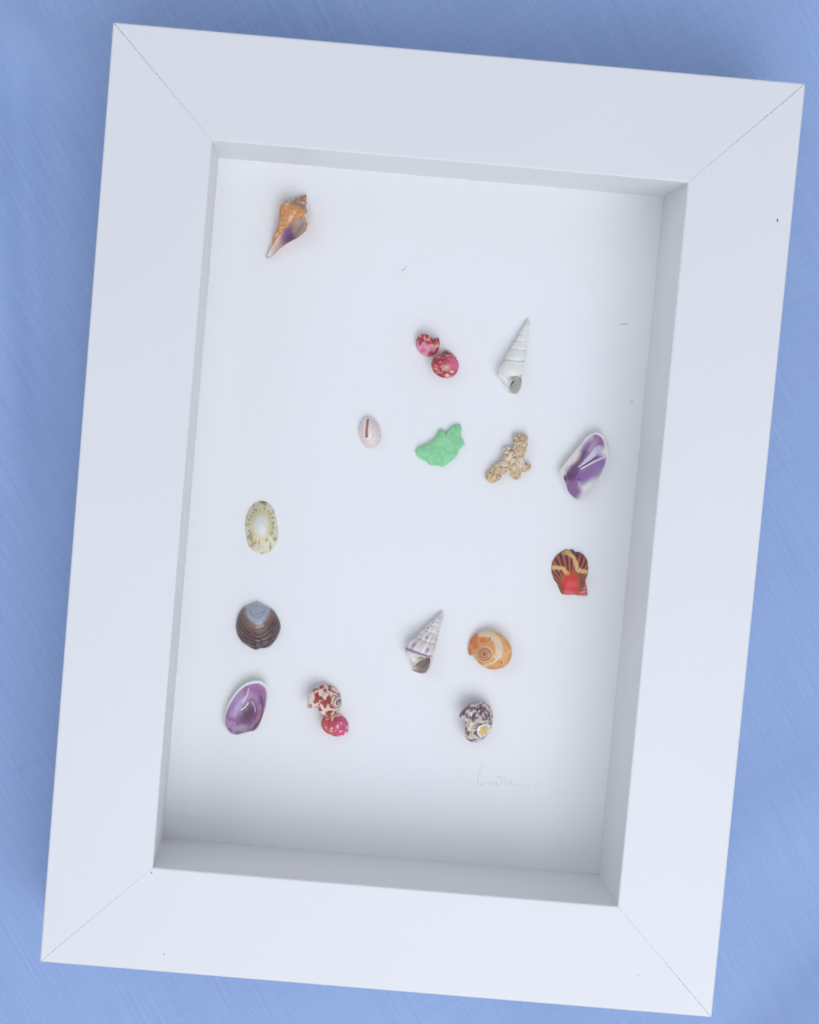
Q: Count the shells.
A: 15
